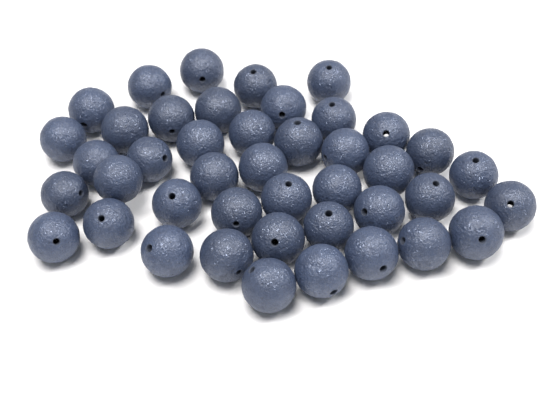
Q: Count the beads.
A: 43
